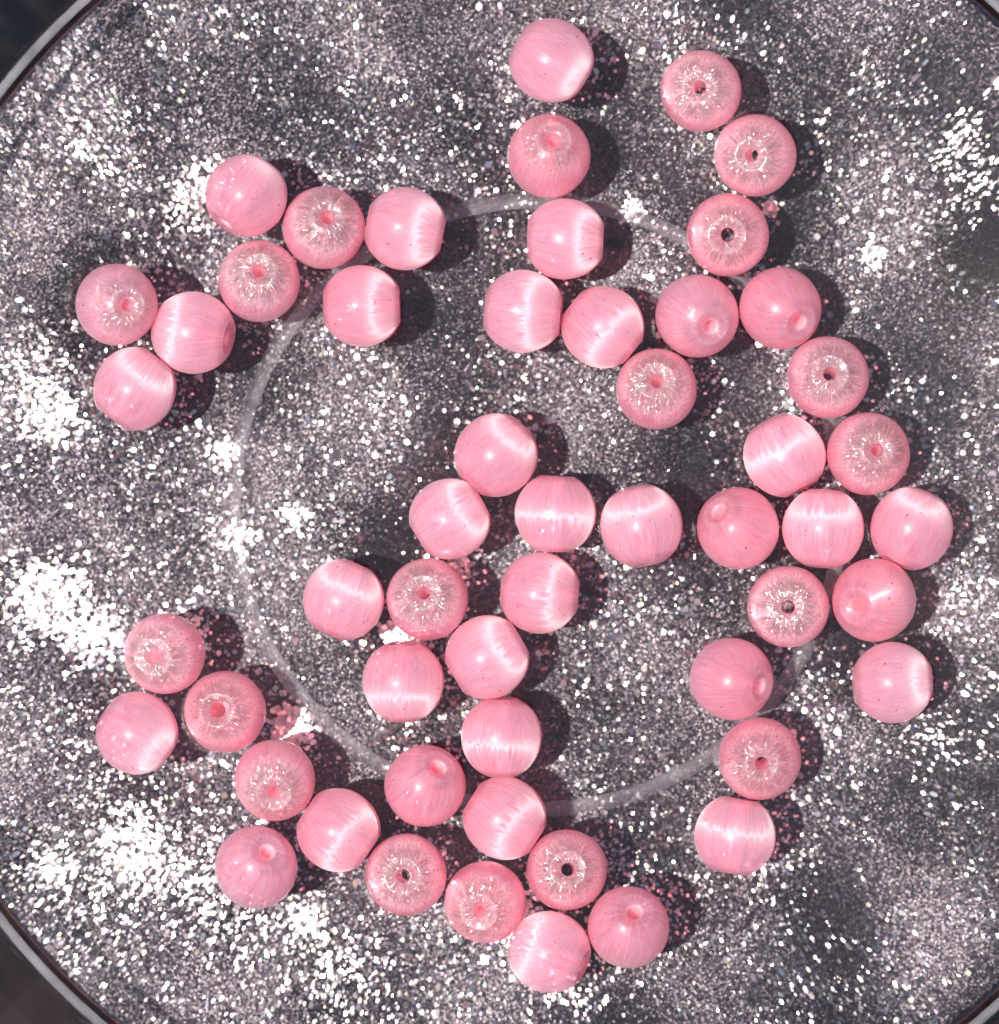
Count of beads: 54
